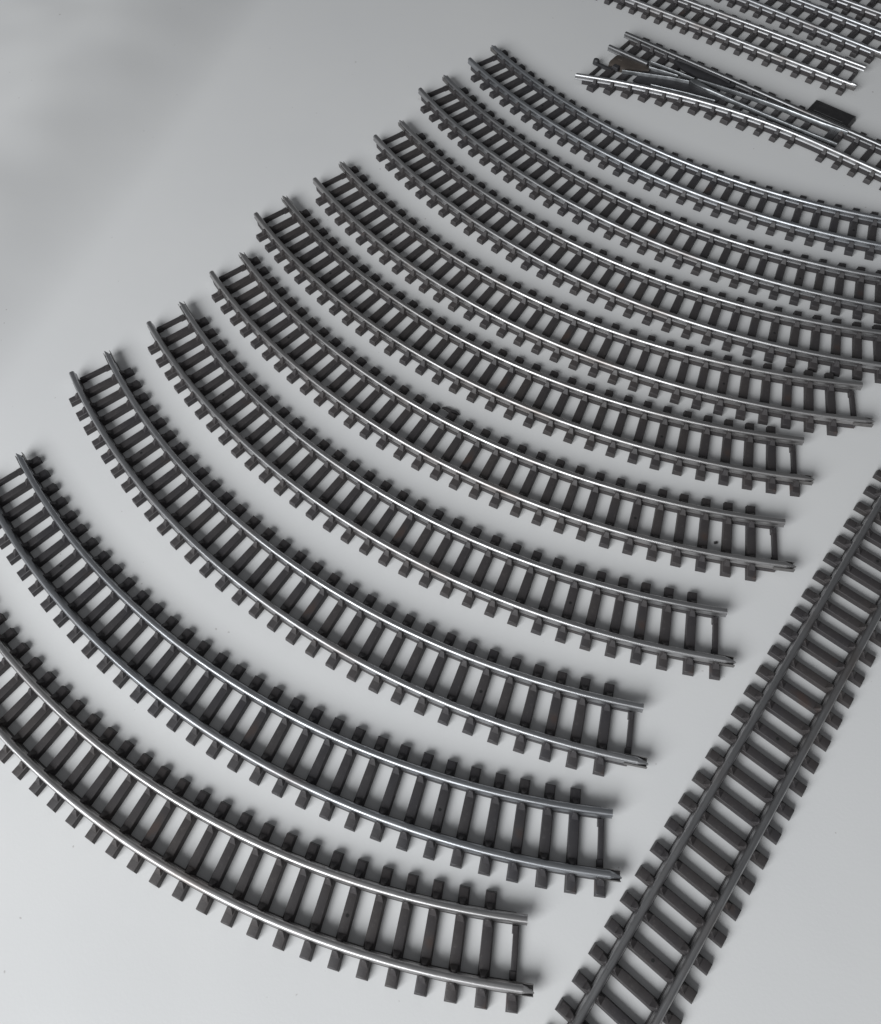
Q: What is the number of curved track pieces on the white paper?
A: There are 10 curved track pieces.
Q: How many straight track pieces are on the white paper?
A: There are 4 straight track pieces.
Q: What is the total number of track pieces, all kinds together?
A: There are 14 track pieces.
